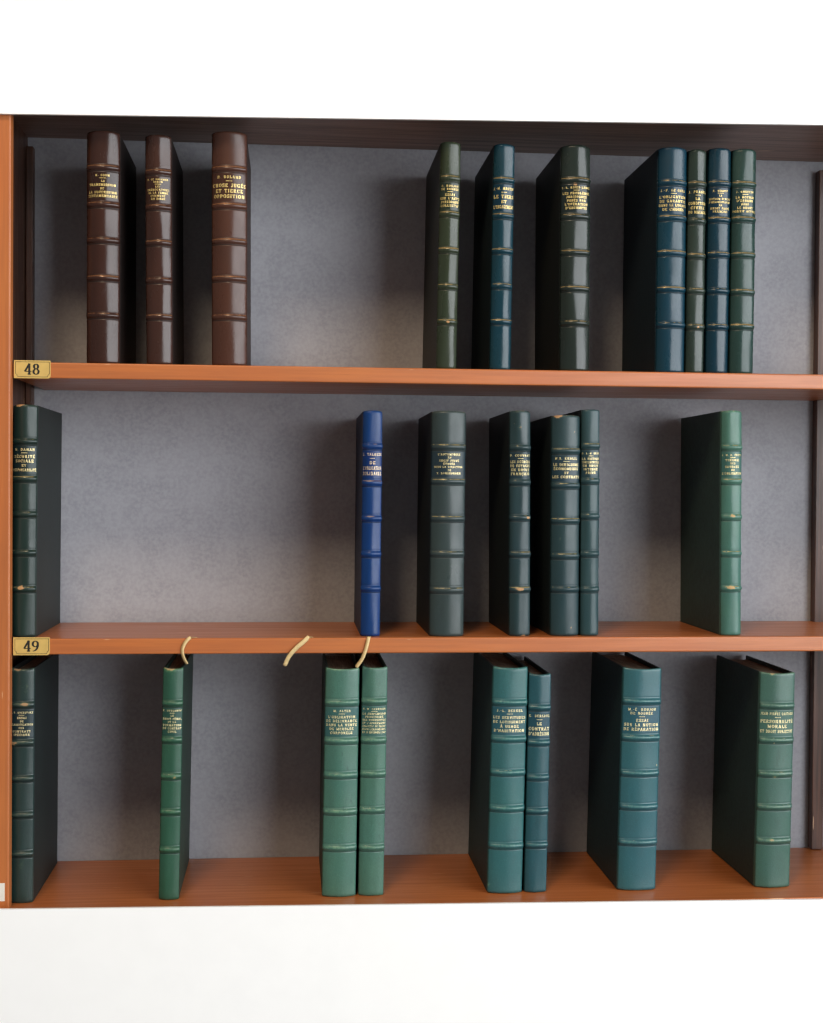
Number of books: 25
